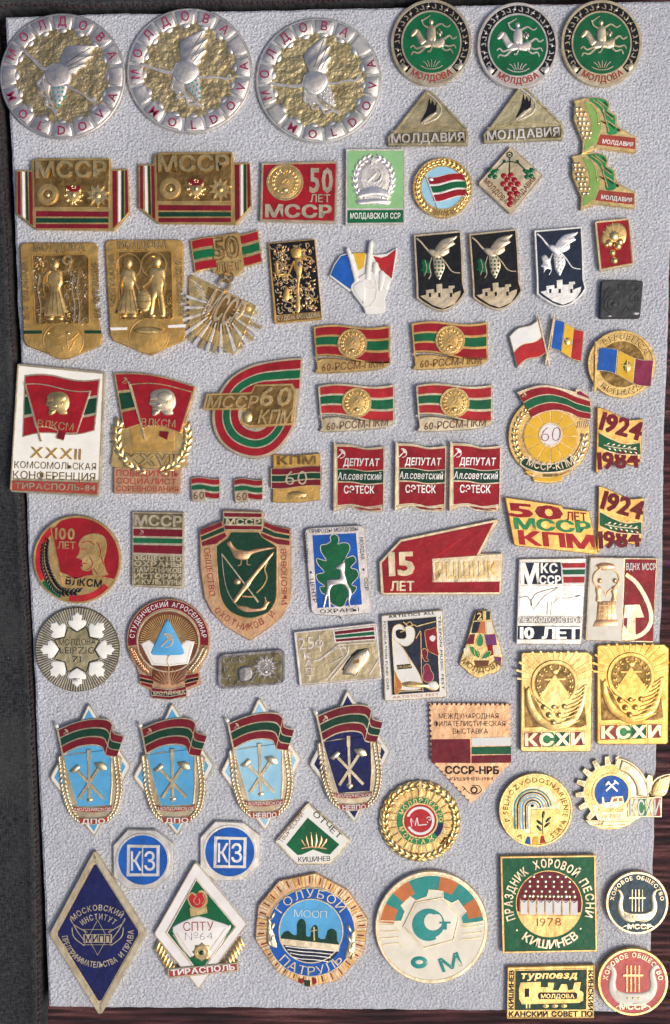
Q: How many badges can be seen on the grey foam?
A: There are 79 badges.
